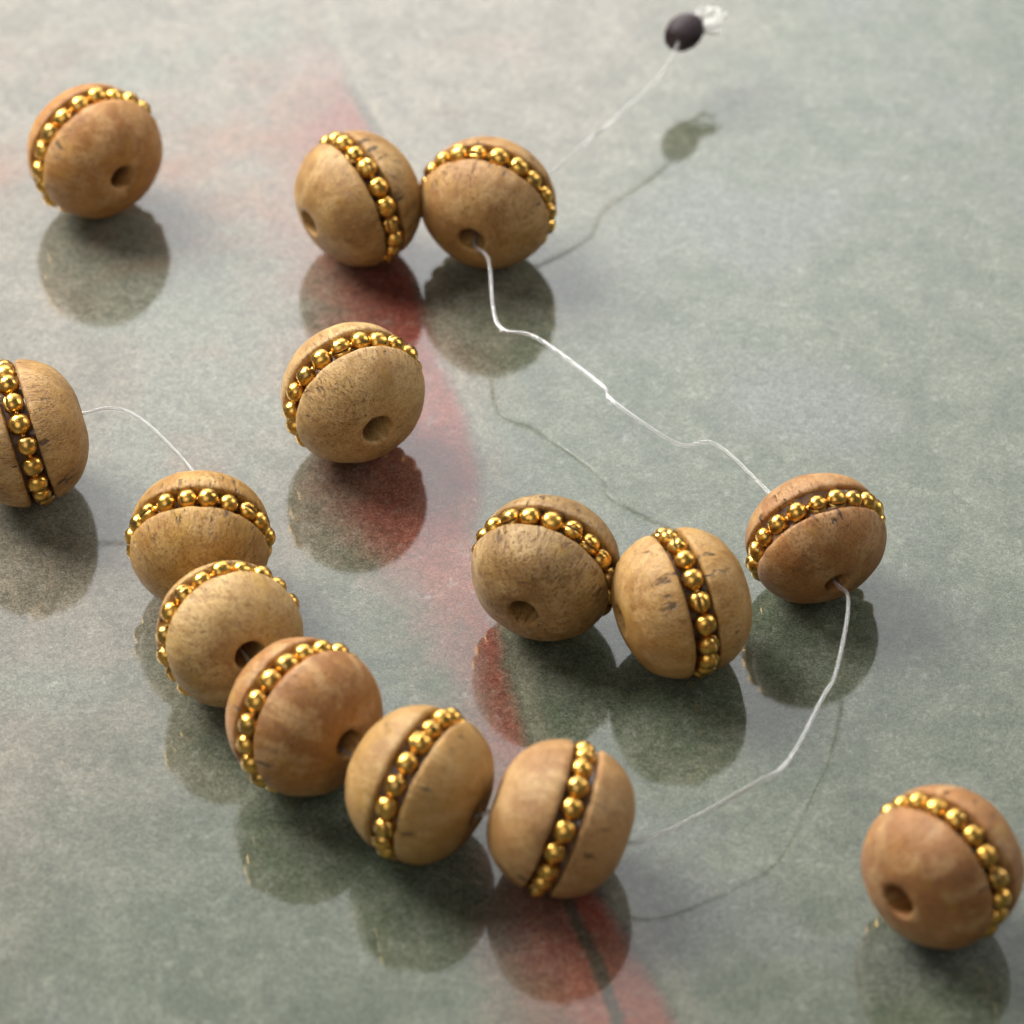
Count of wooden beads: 14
